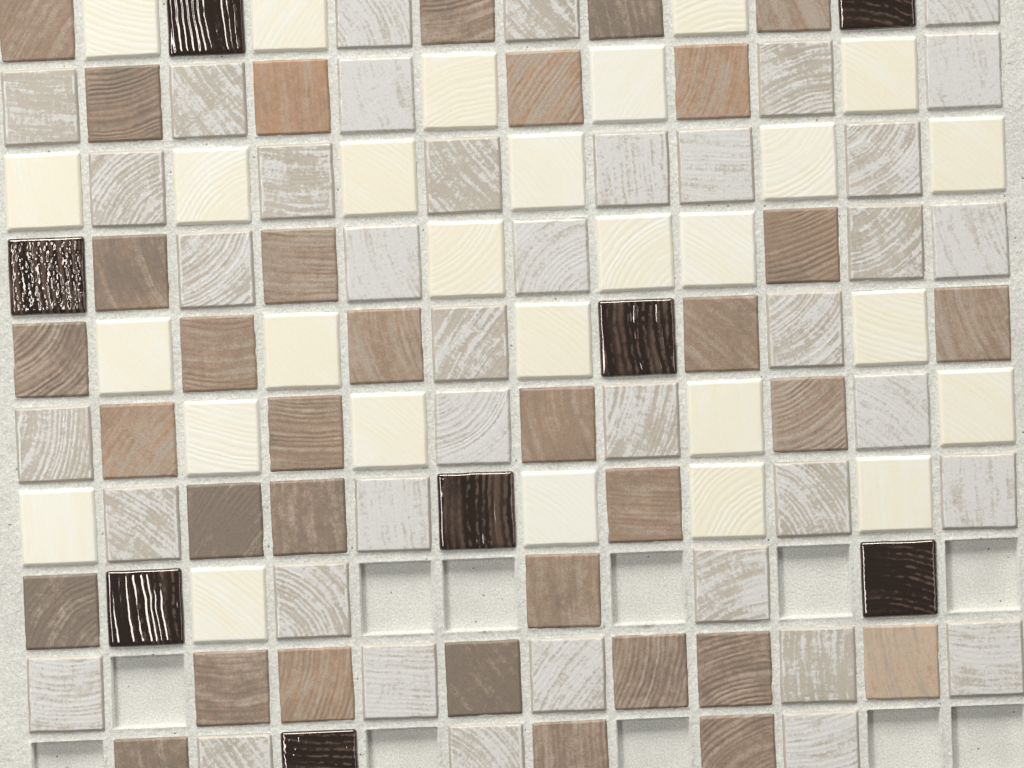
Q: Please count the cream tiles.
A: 28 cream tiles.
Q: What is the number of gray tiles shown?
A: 39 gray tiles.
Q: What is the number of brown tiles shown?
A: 34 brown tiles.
